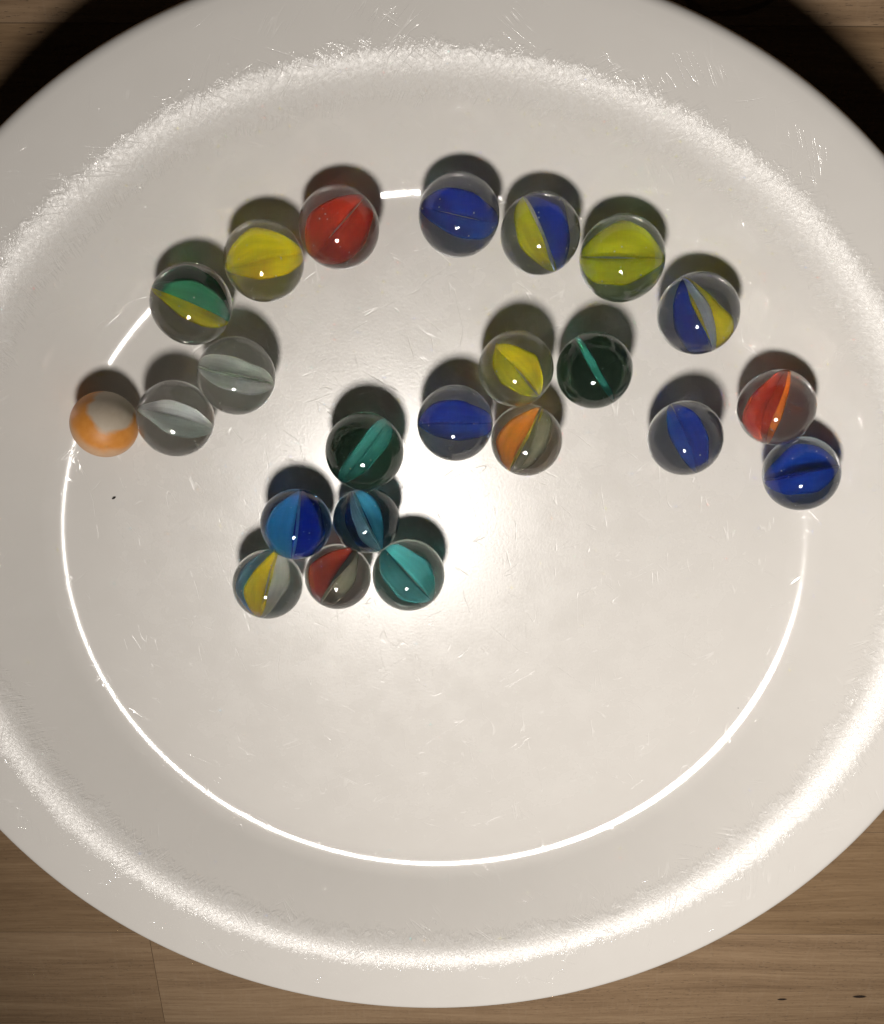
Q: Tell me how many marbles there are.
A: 23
